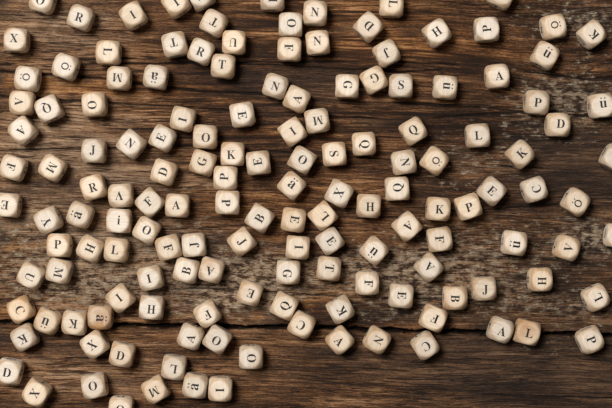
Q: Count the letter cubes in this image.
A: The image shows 150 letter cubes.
